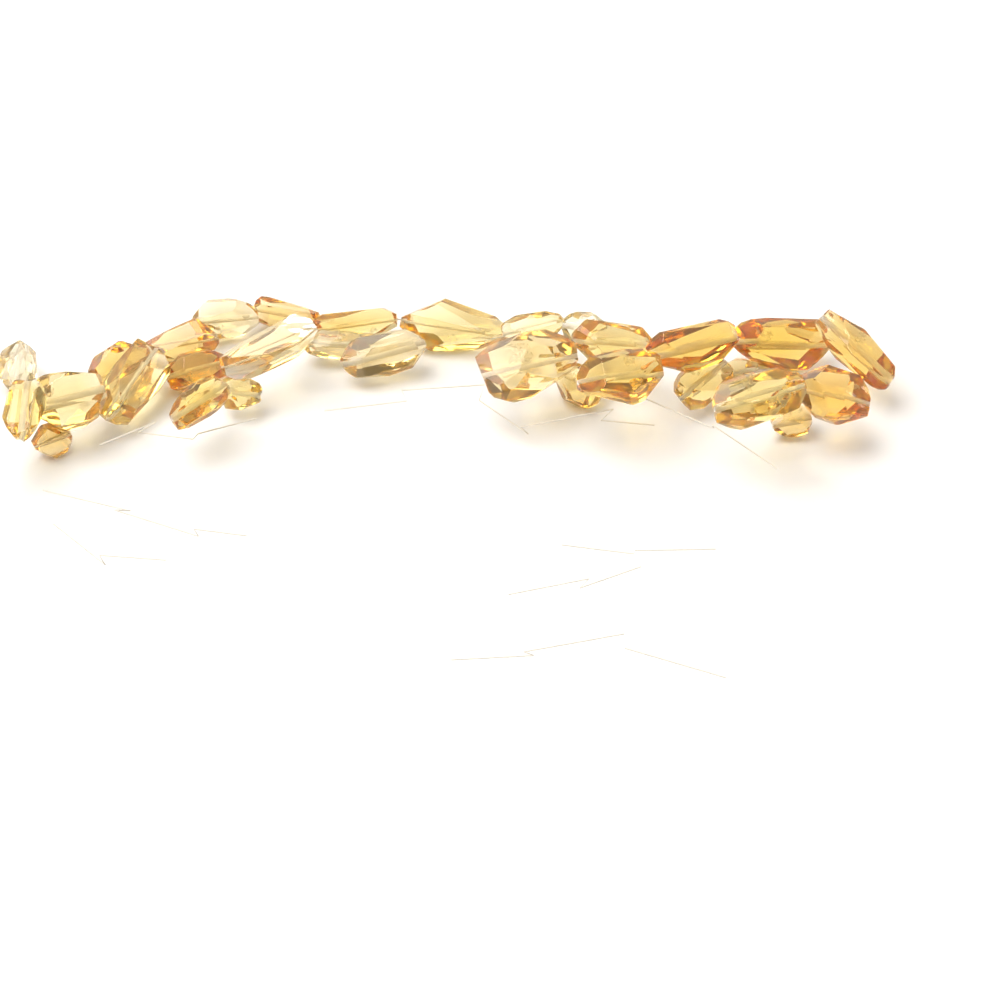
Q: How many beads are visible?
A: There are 31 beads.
